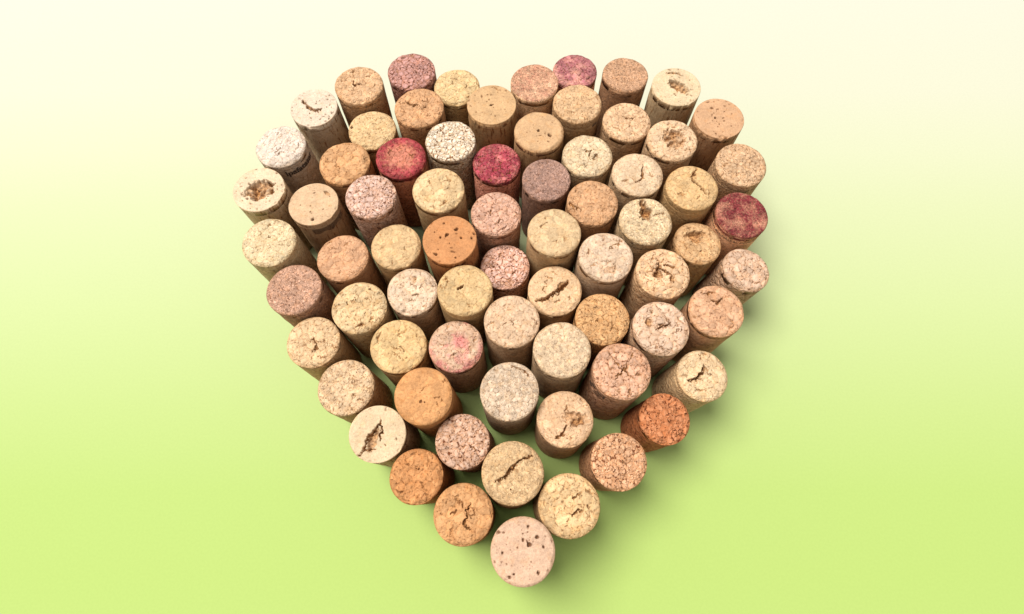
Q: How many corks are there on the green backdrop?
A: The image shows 72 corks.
